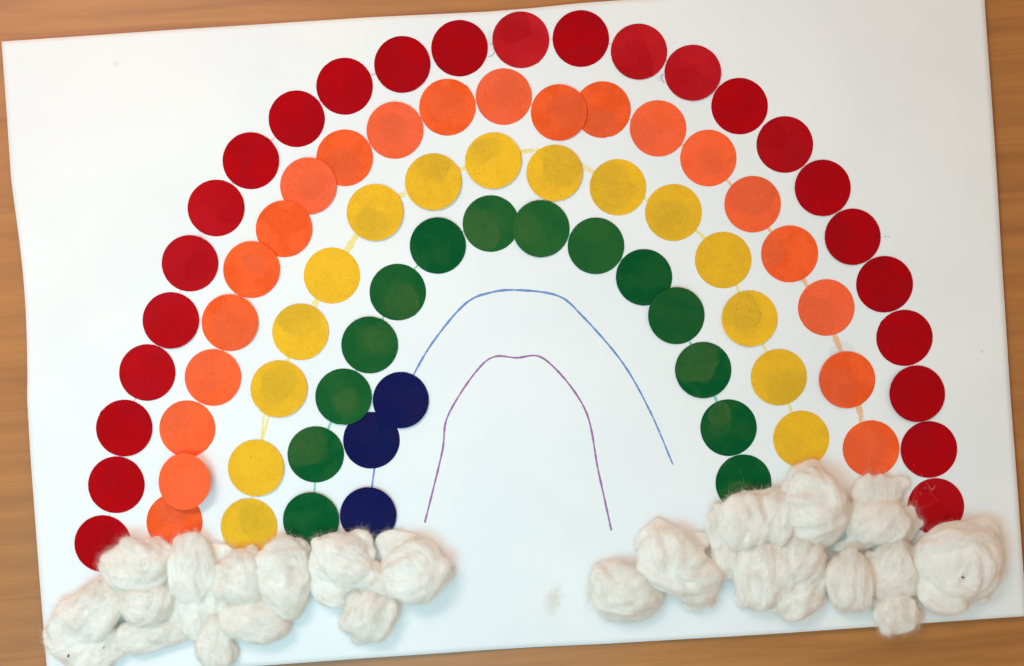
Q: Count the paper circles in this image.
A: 78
